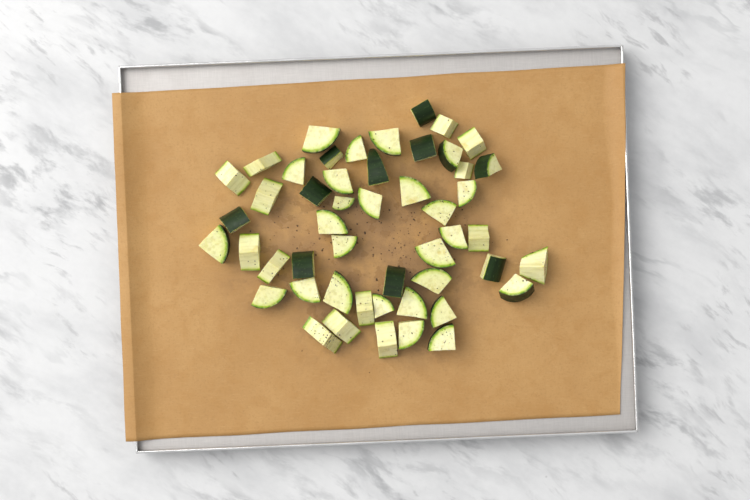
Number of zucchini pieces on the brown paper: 50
